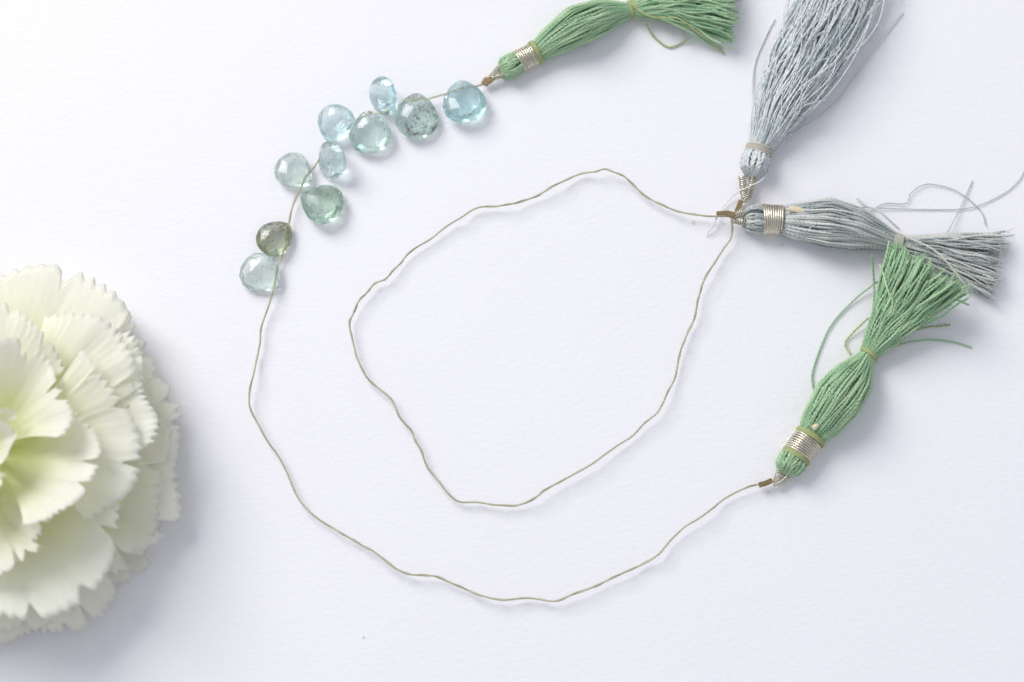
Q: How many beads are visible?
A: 10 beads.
